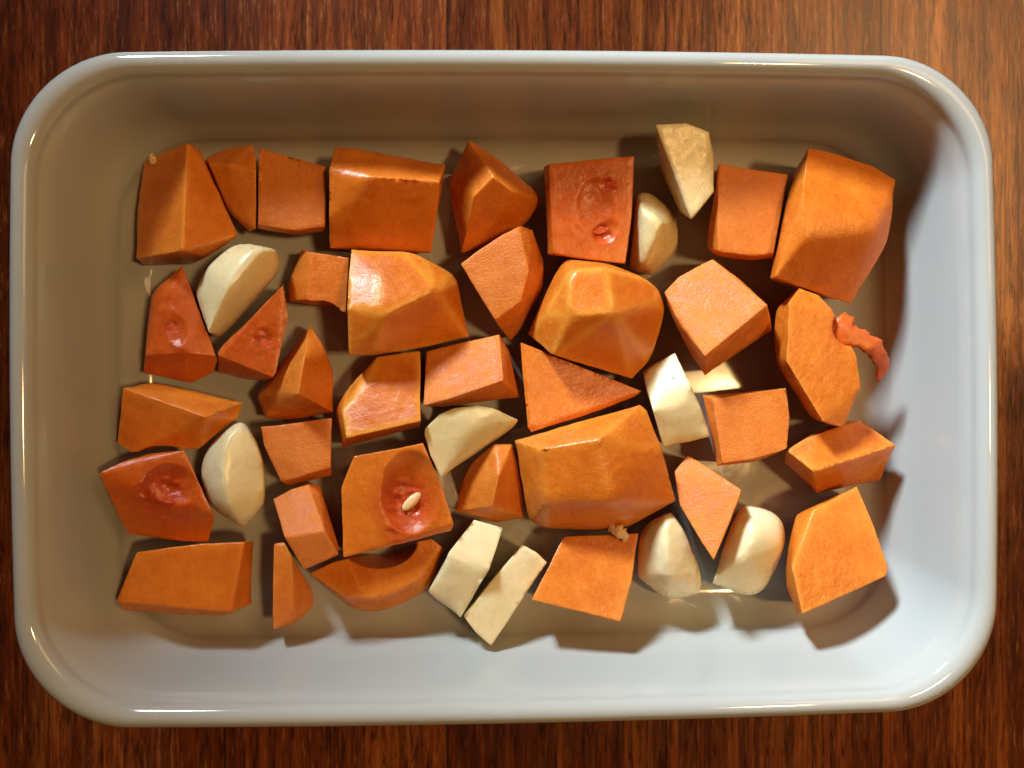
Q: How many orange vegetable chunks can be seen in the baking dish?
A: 35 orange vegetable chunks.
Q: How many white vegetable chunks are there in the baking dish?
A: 10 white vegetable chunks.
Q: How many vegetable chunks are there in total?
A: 45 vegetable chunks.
